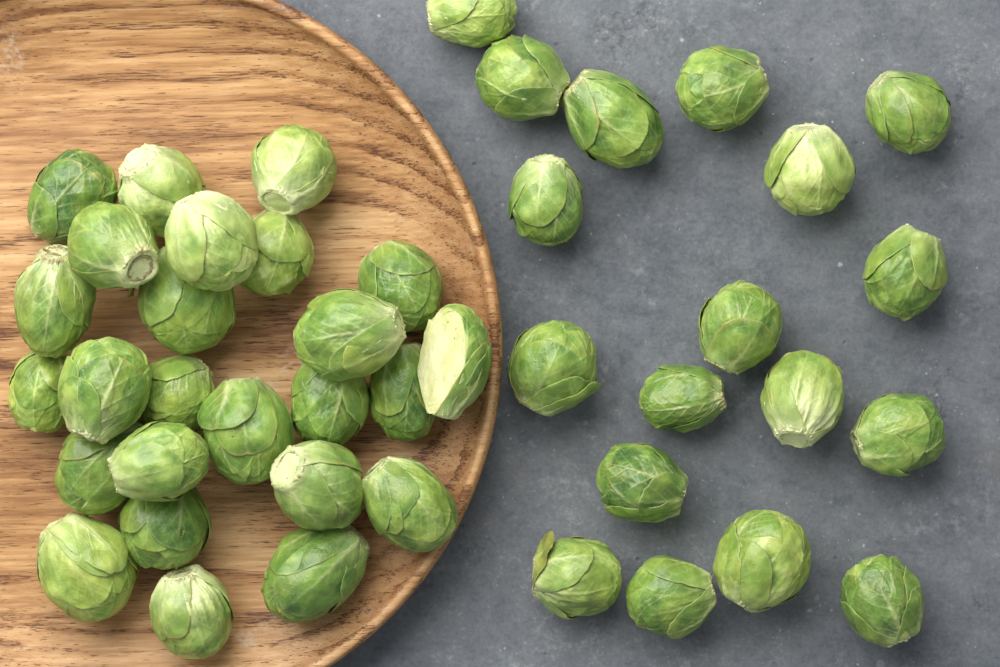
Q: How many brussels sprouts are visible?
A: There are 43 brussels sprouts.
